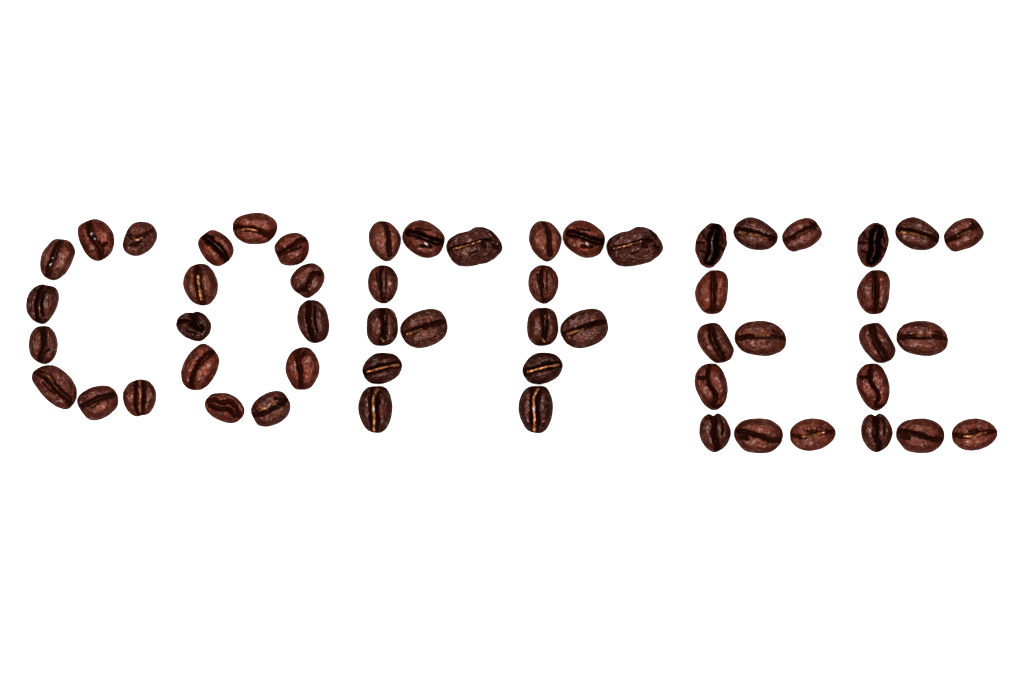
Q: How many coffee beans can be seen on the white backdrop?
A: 55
